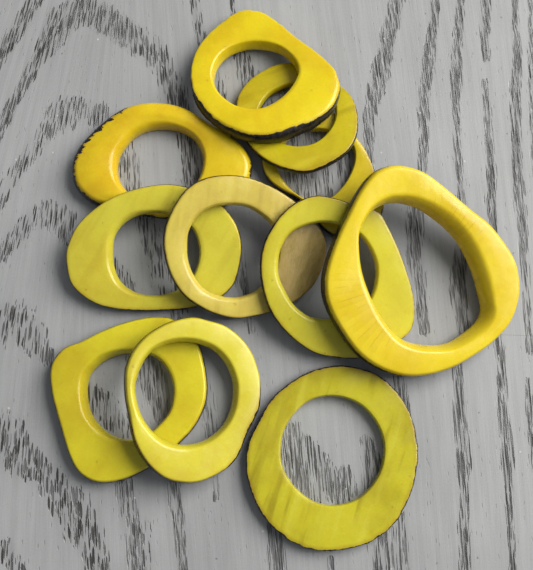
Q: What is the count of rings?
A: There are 11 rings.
